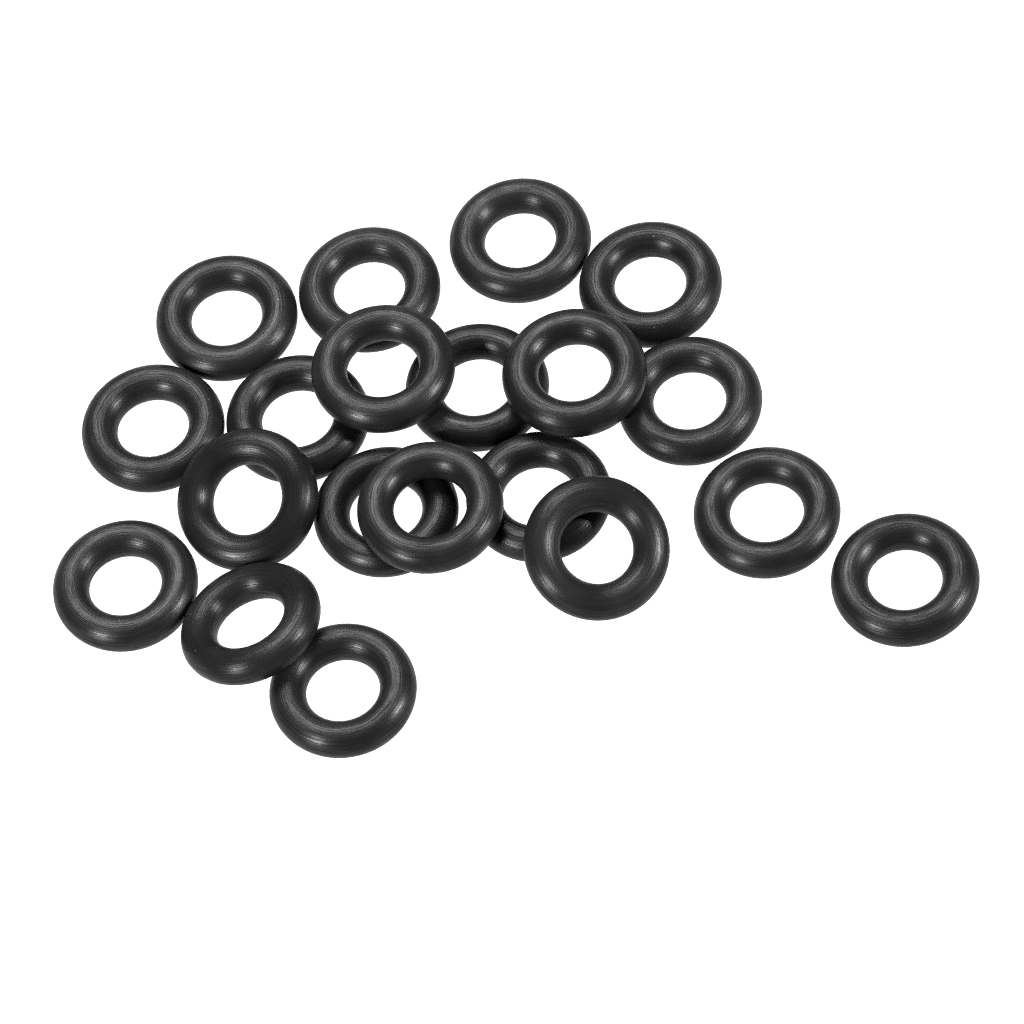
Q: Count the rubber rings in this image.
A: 20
